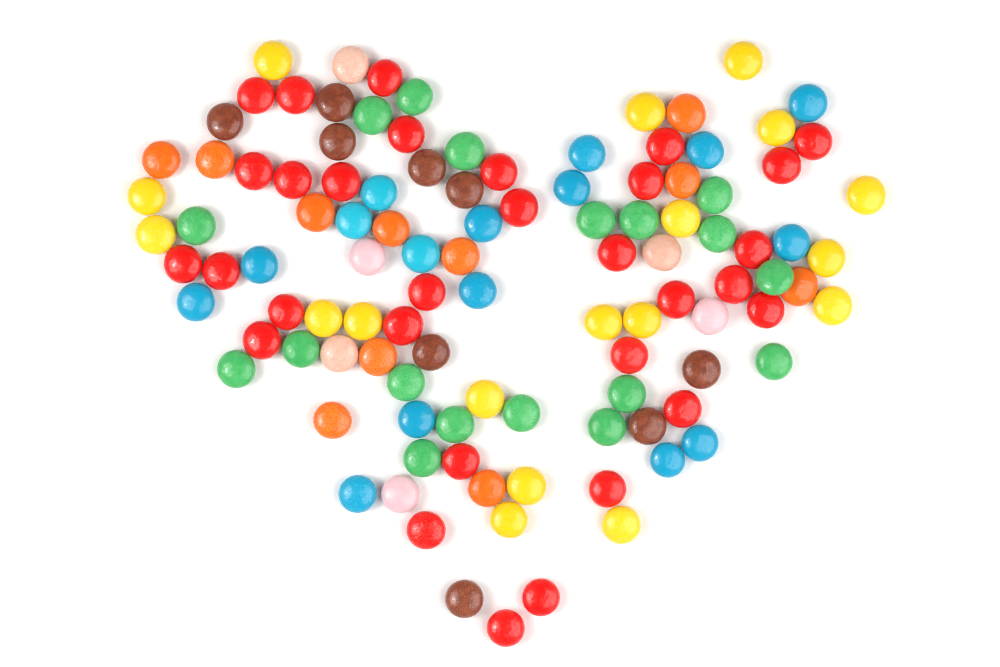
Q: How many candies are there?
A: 109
